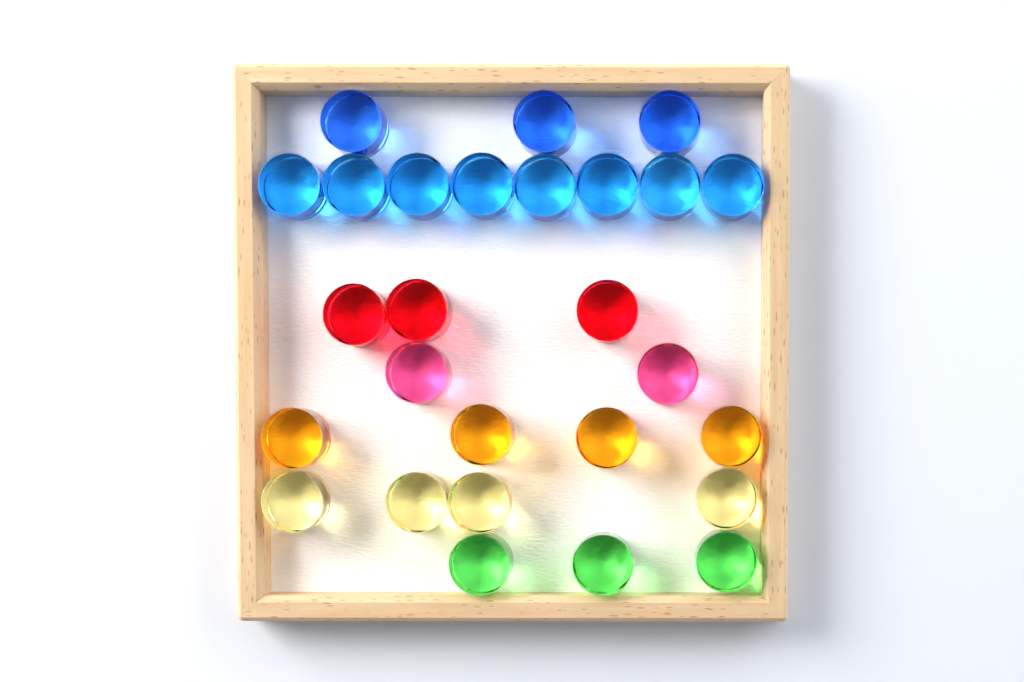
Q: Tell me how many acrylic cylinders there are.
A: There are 27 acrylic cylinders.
